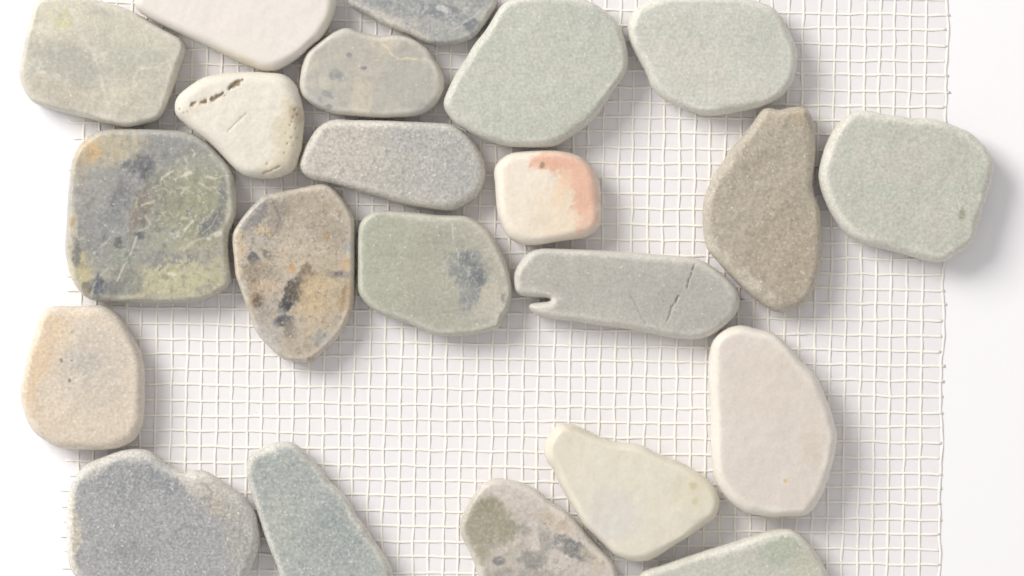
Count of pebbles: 22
